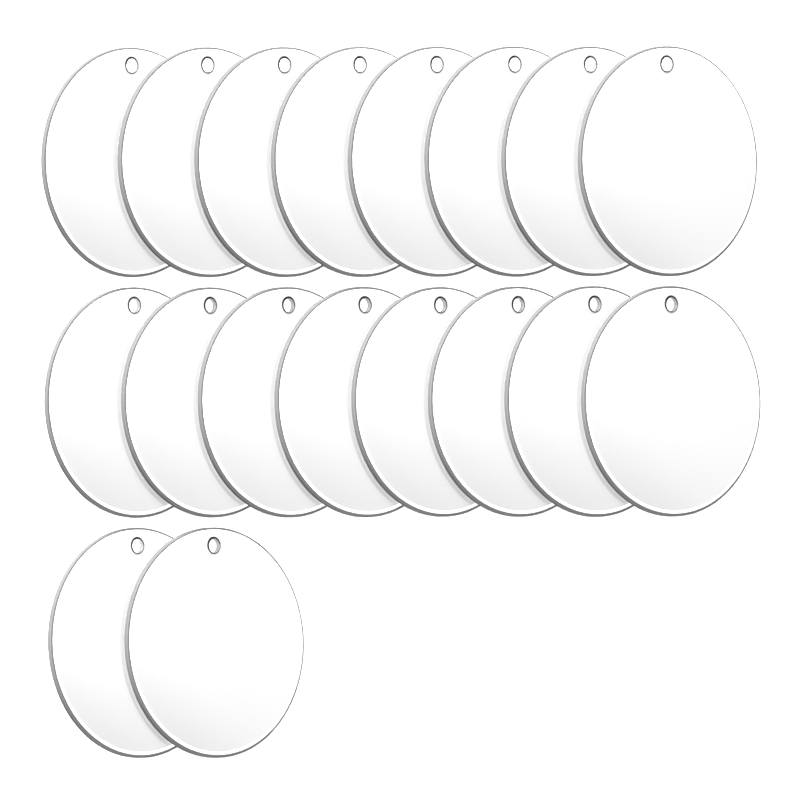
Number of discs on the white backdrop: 18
